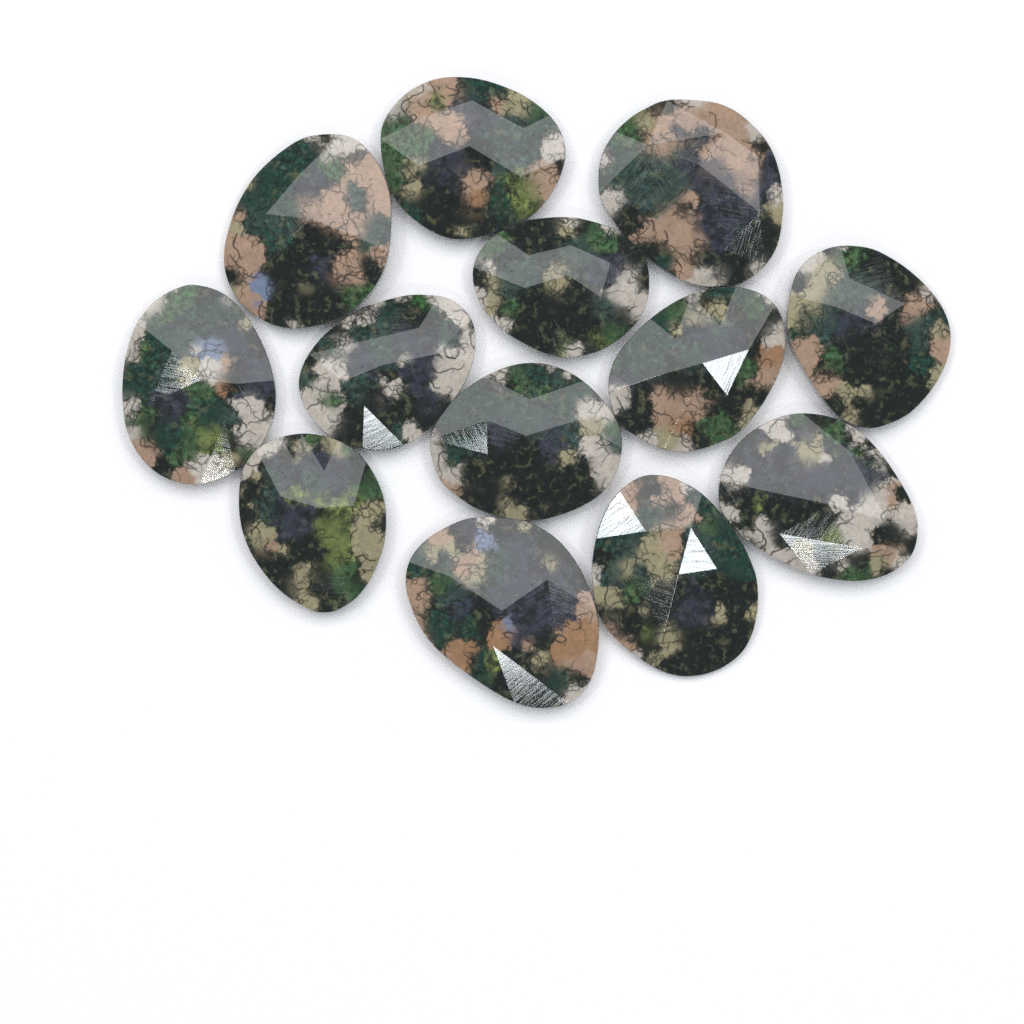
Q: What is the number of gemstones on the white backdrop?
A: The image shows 13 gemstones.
